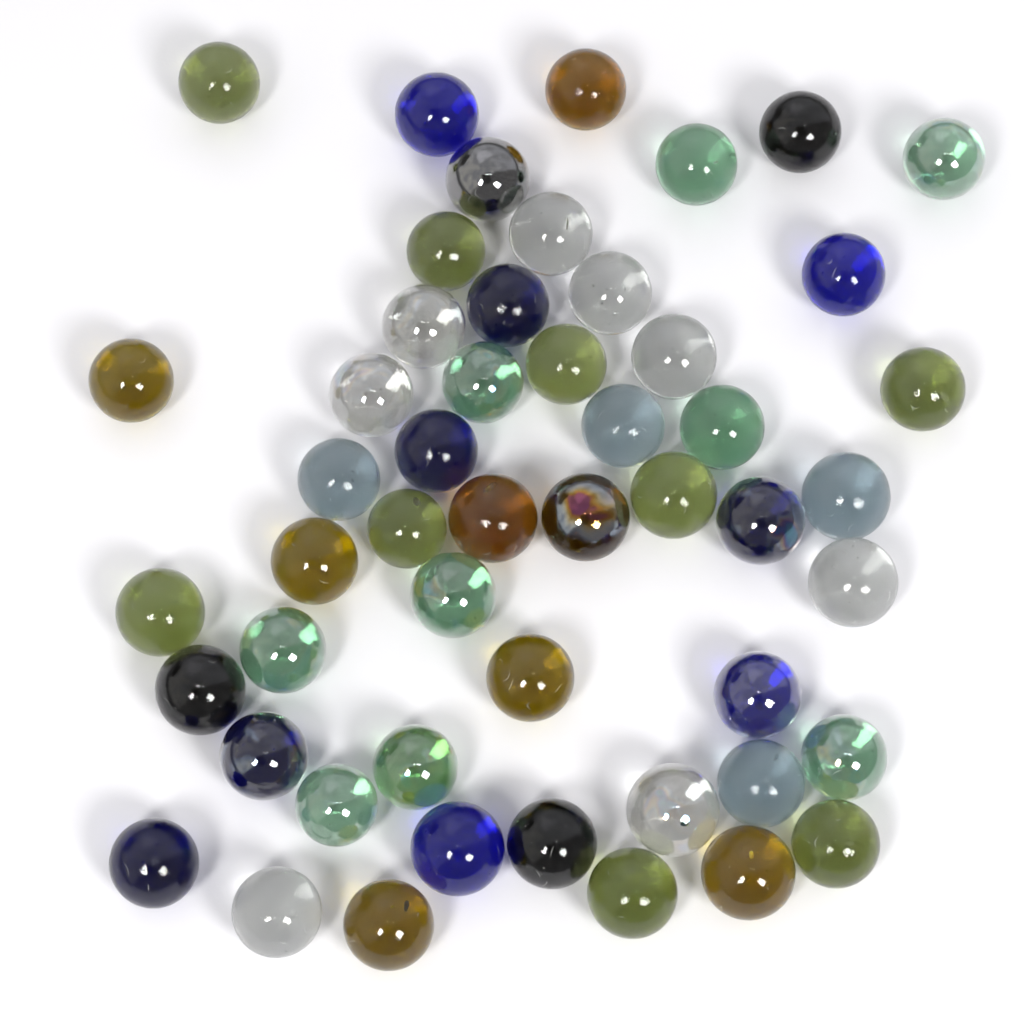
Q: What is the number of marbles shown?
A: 51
